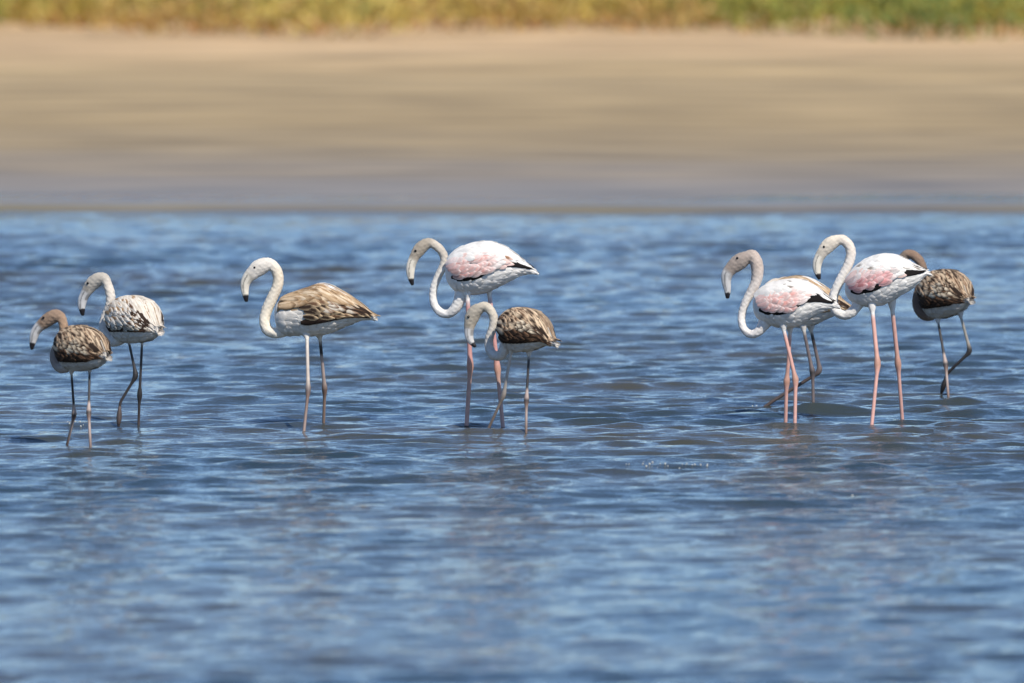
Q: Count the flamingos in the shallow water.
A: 9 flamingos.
